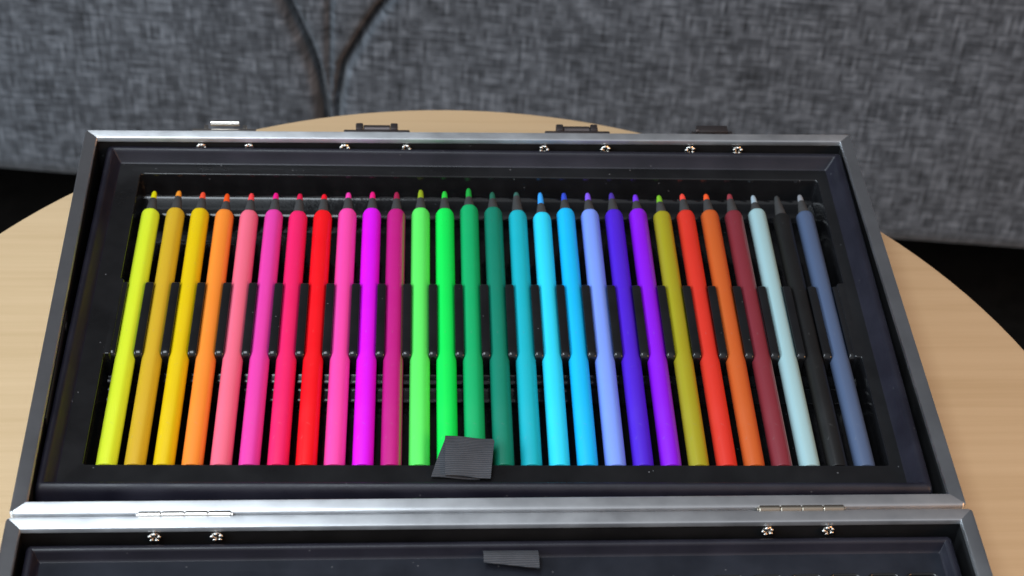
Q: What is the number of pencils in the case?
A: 28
